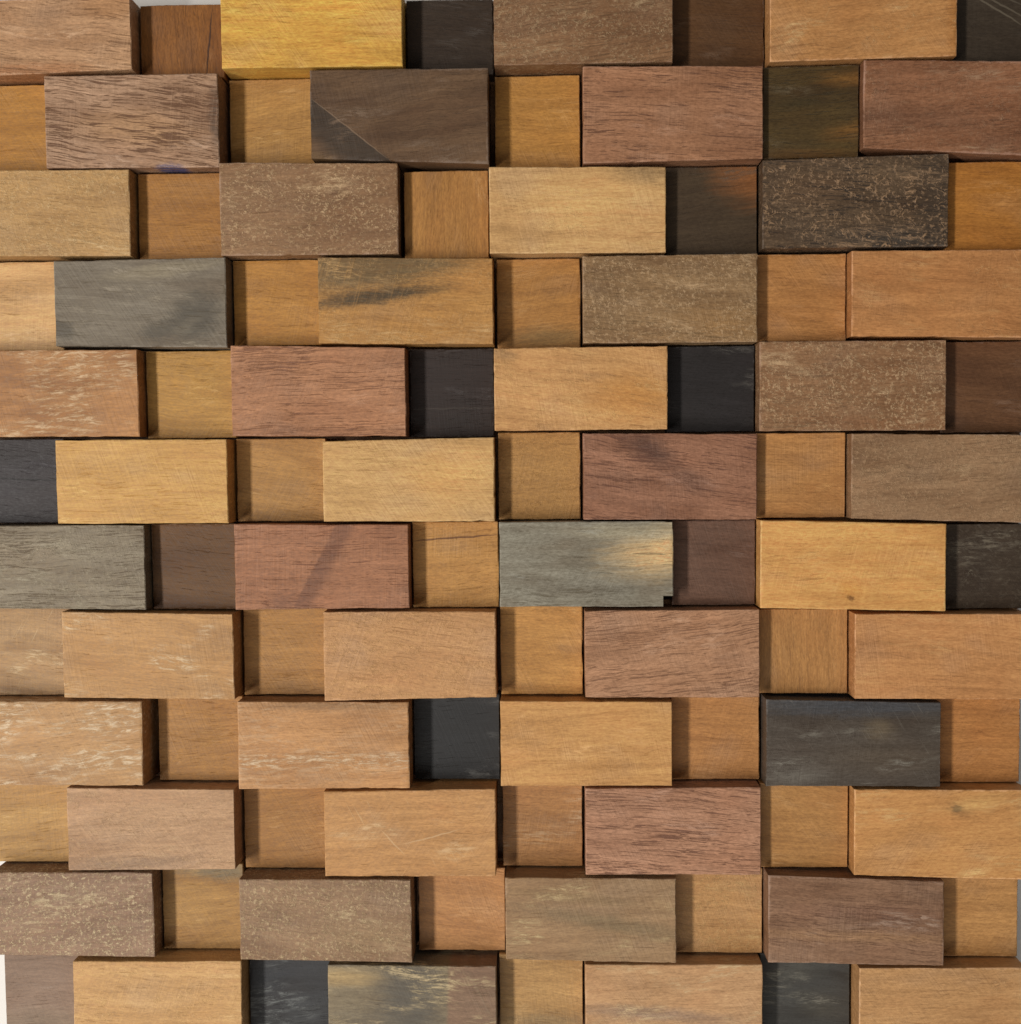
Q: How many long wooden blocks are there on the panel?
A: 48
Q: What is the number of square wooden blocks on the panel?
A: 48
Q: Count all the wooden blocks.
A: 96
